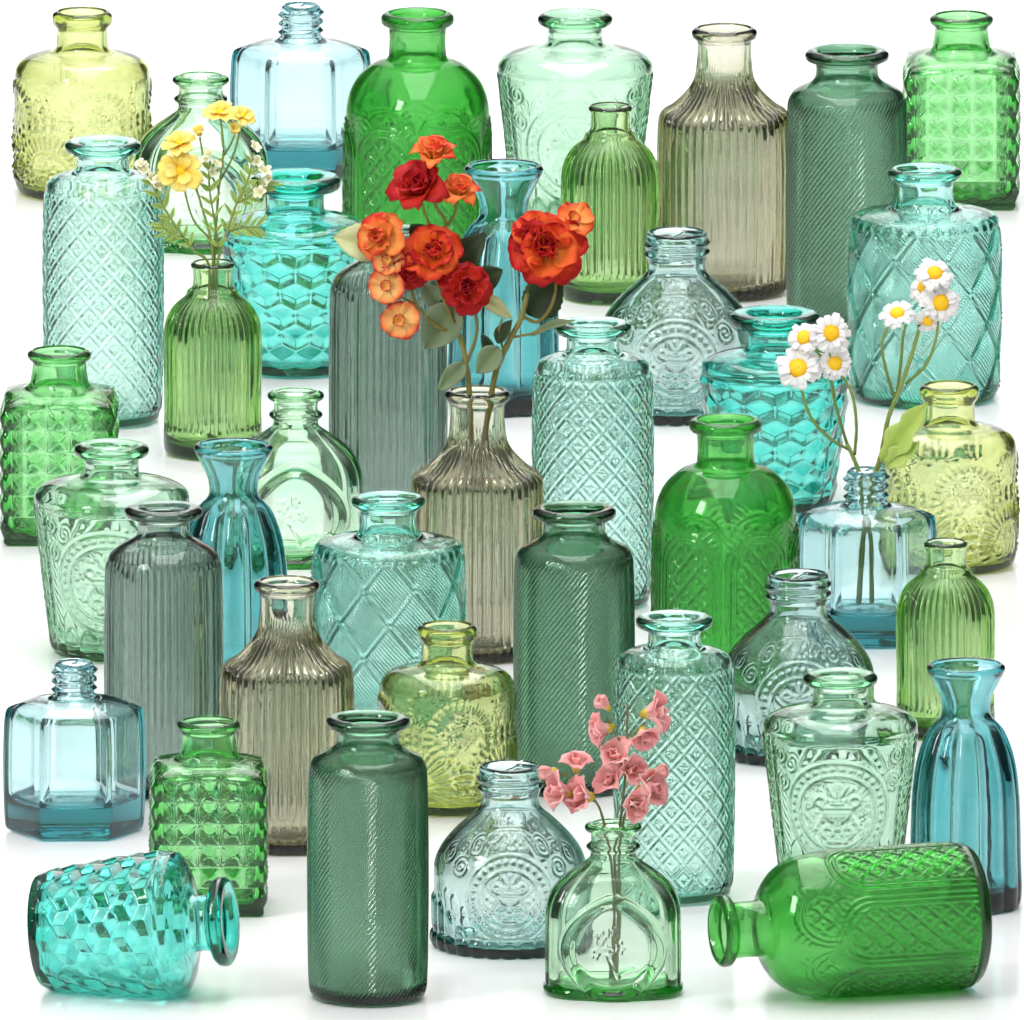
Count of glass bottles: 43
